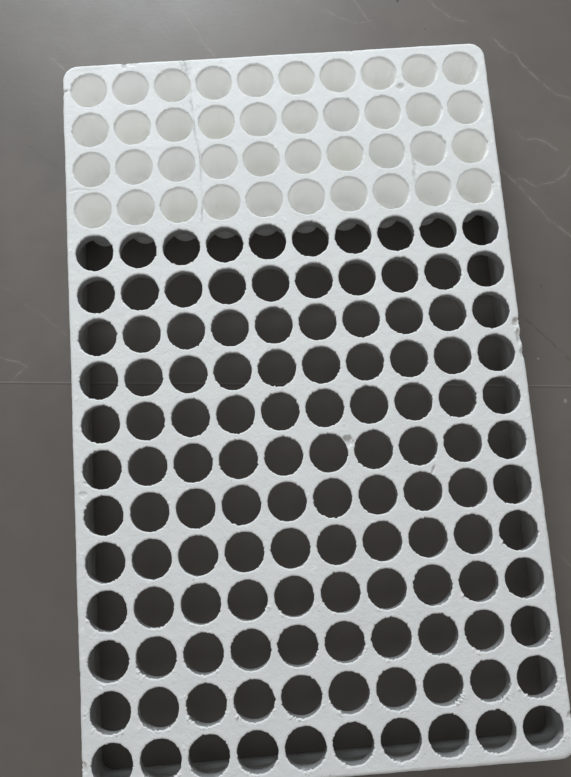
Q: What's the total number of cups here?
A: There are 40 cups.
